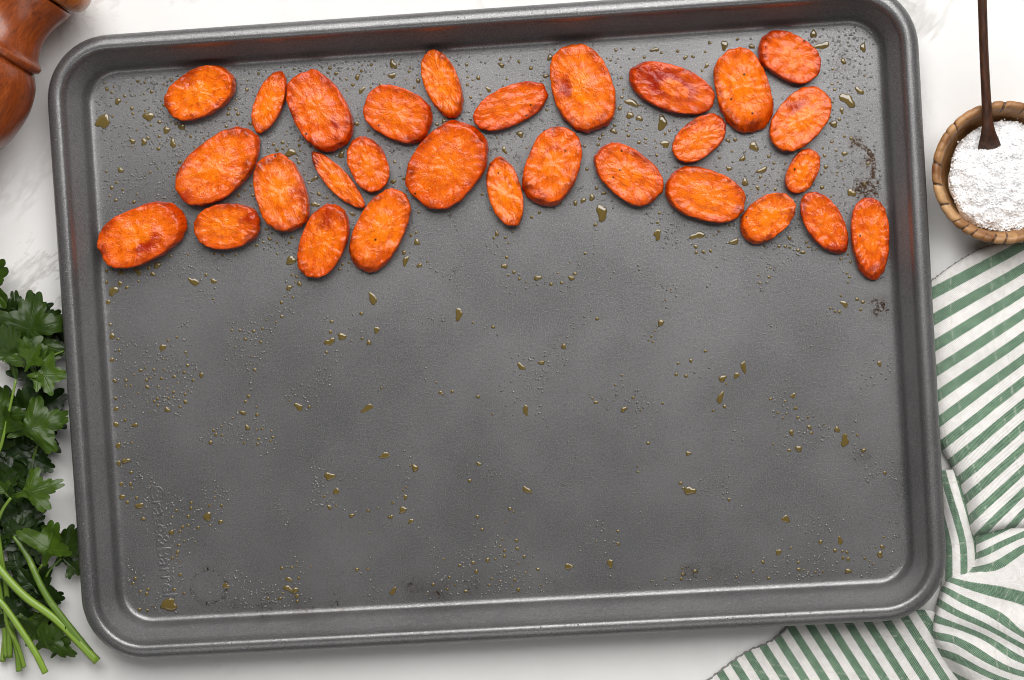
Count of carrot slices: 29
